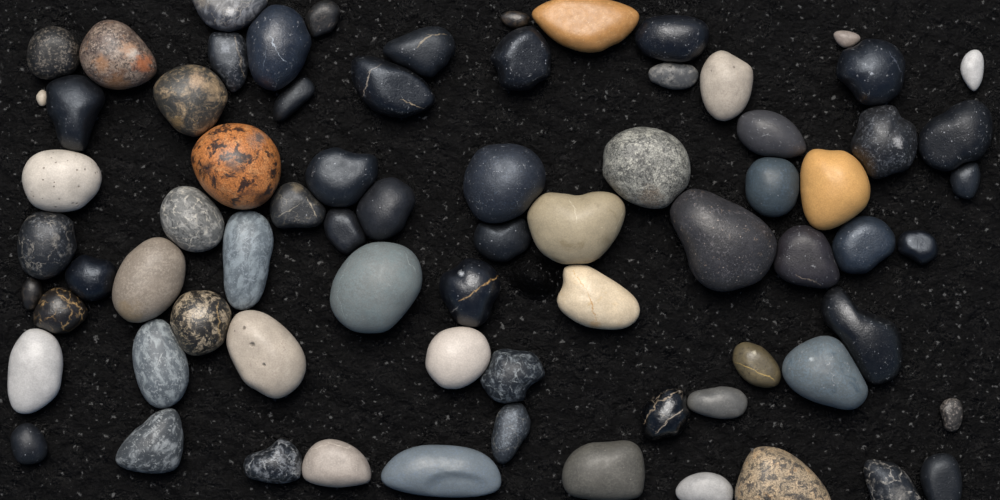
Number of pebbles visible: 74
